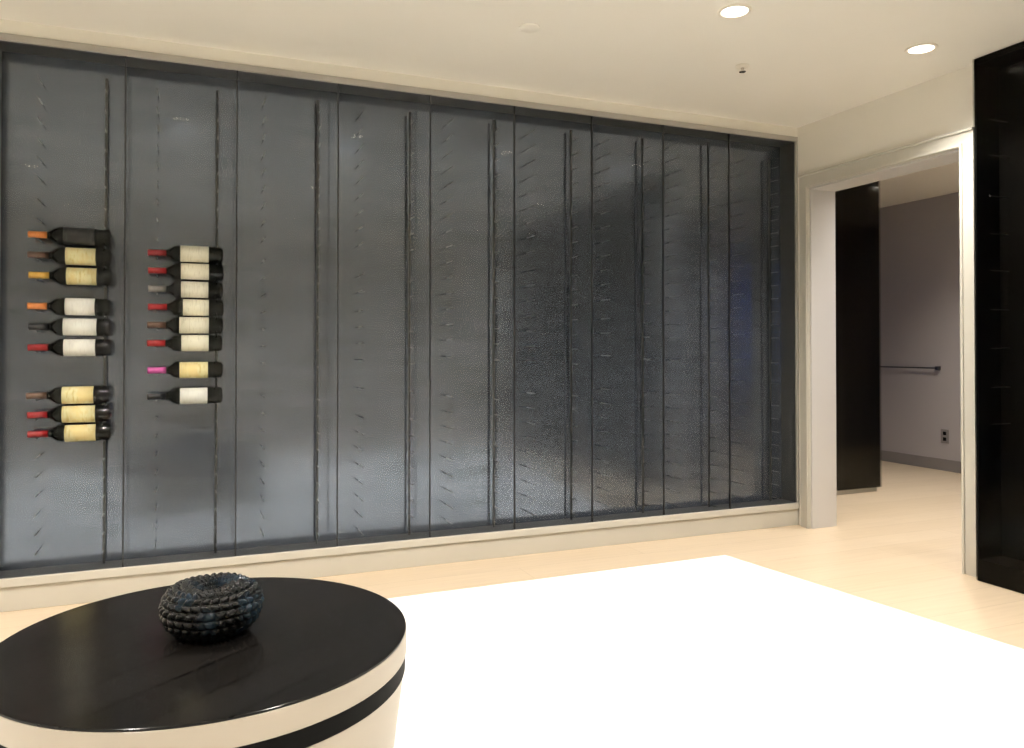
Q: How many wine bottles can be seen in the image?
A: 17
